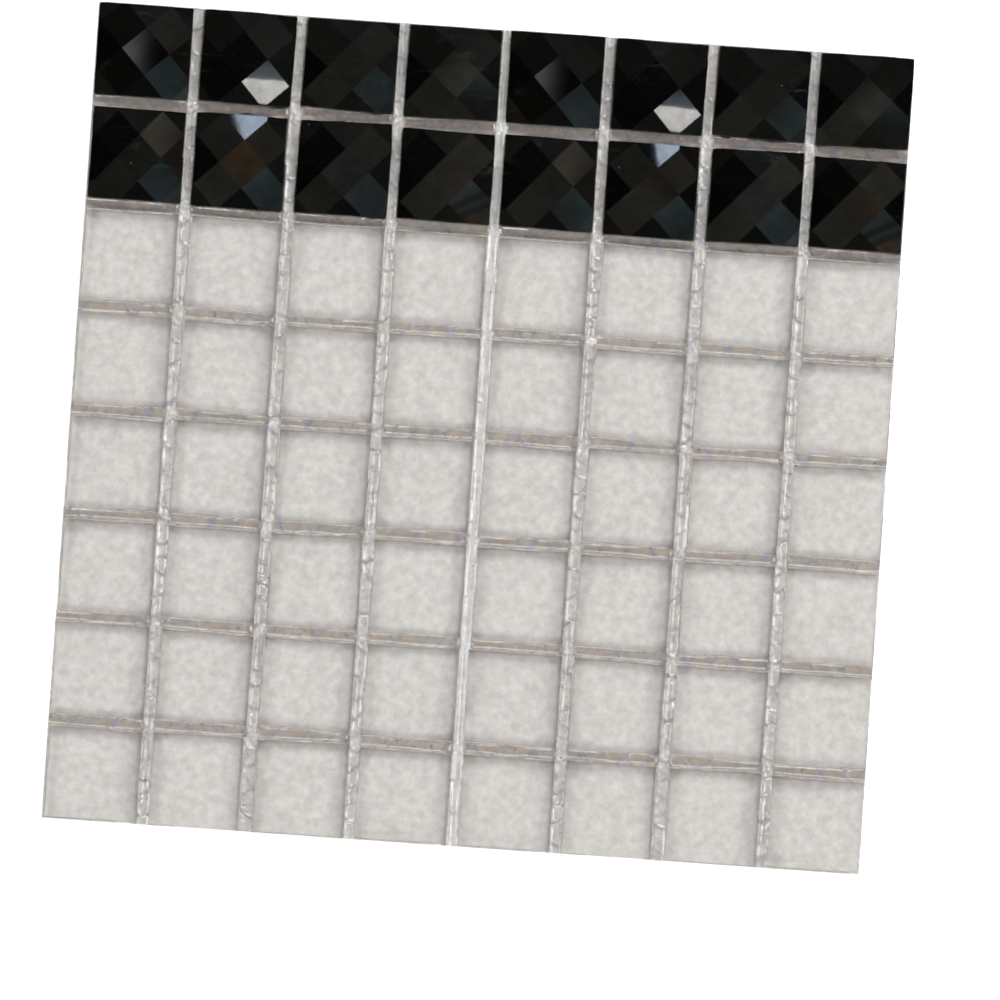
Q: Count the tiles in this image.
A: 16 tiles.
